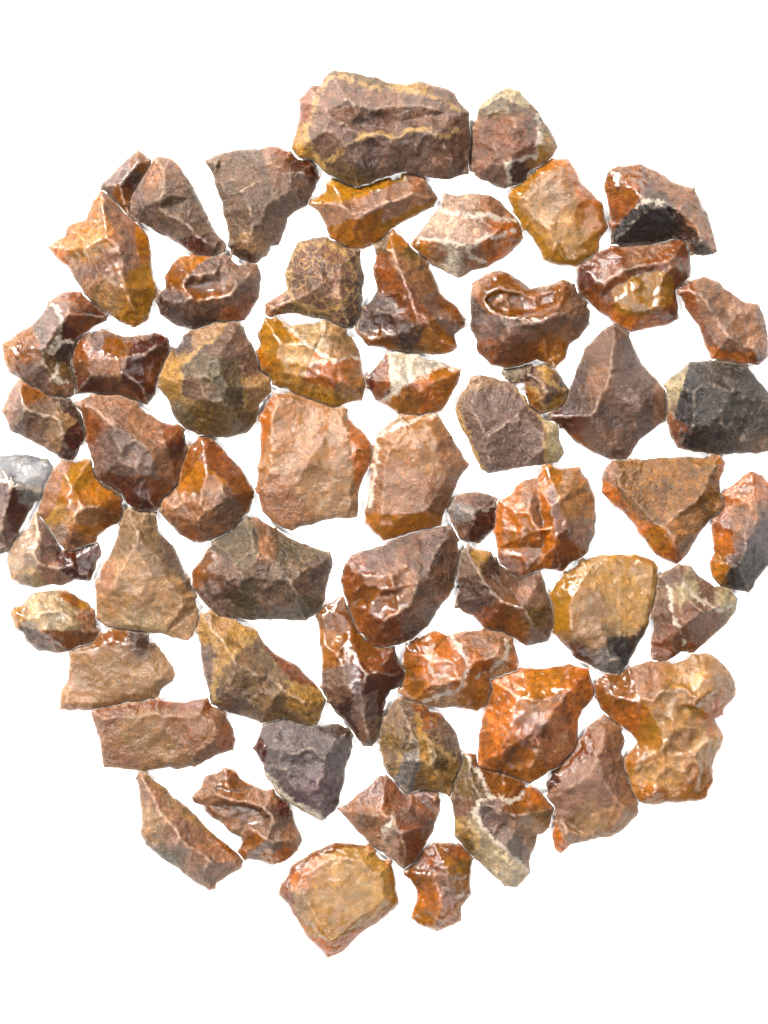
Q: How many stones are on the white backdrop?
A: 60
